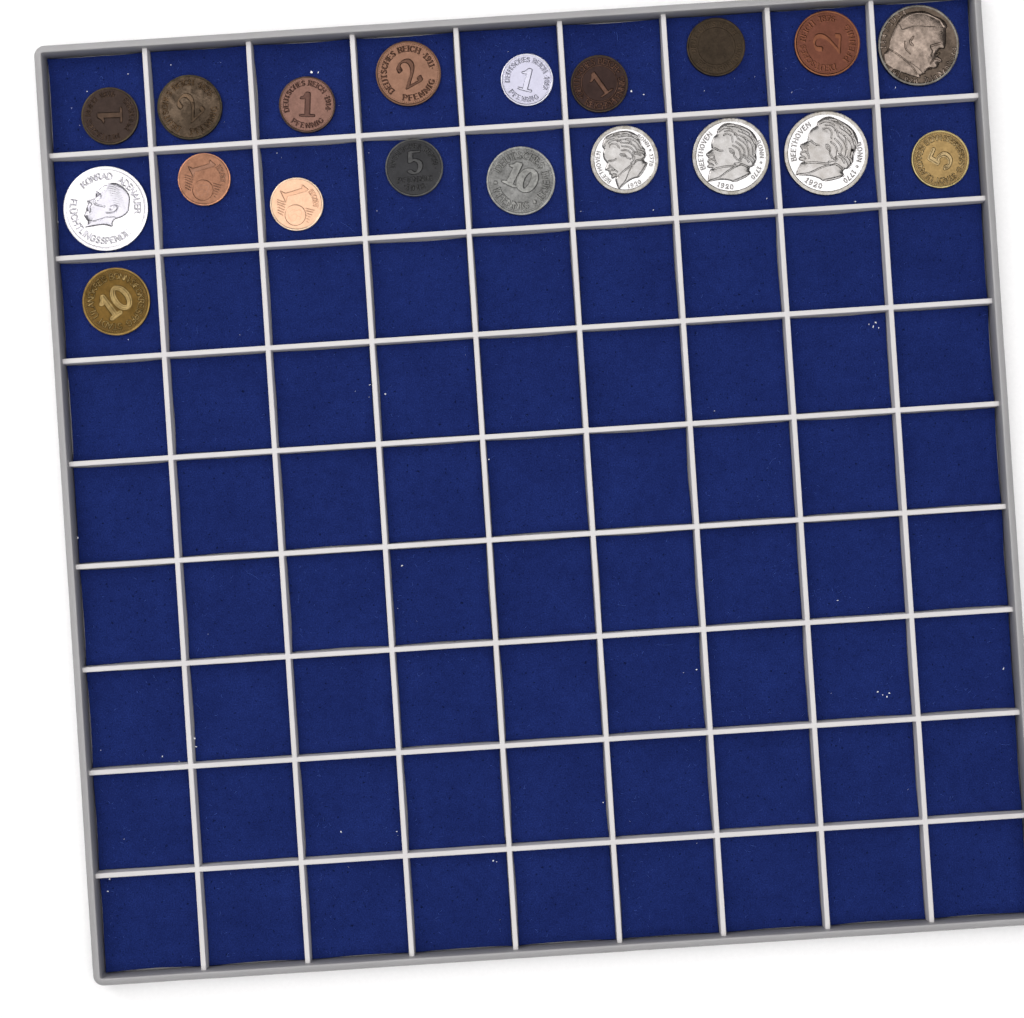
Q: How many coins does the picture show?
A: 19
